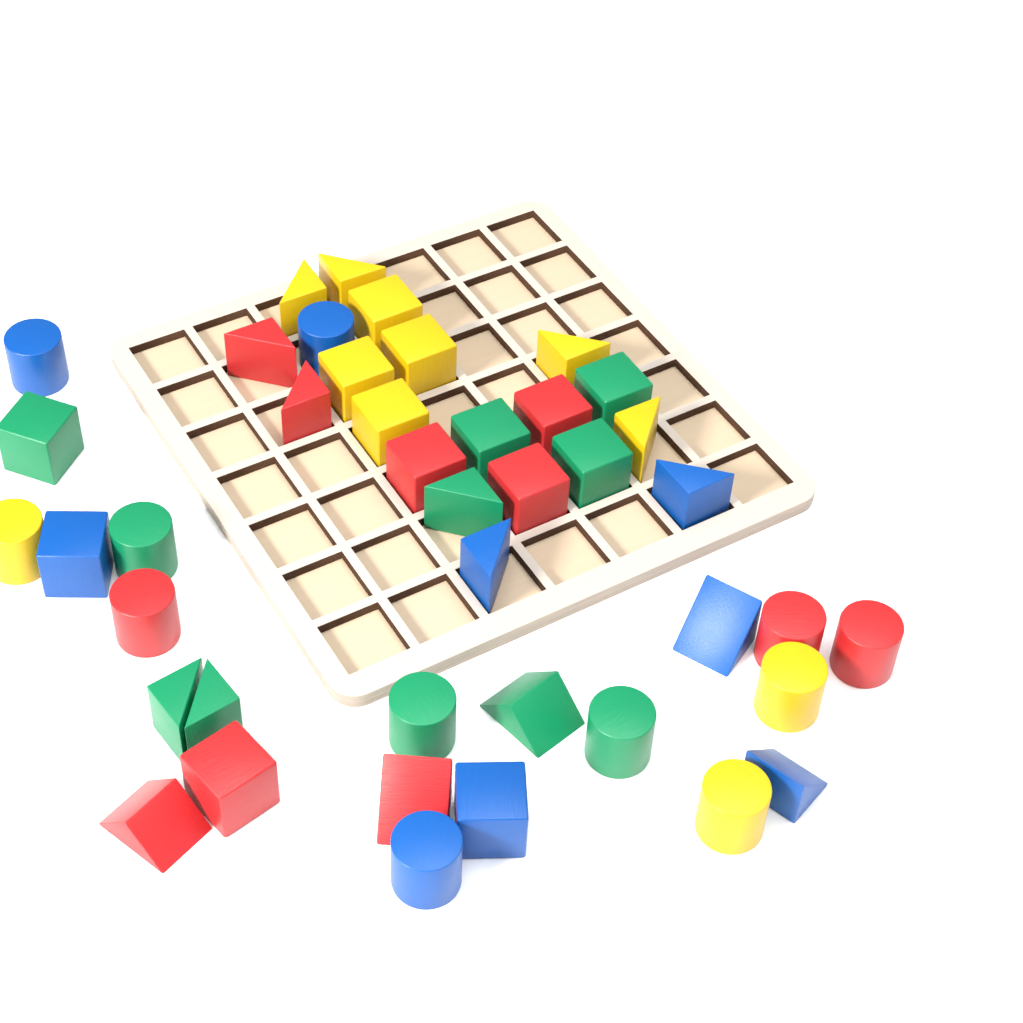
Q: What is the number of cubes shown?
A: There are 14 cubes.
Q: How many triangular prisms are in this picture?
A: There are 16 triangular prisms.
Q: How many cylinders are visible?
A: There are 12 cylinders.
